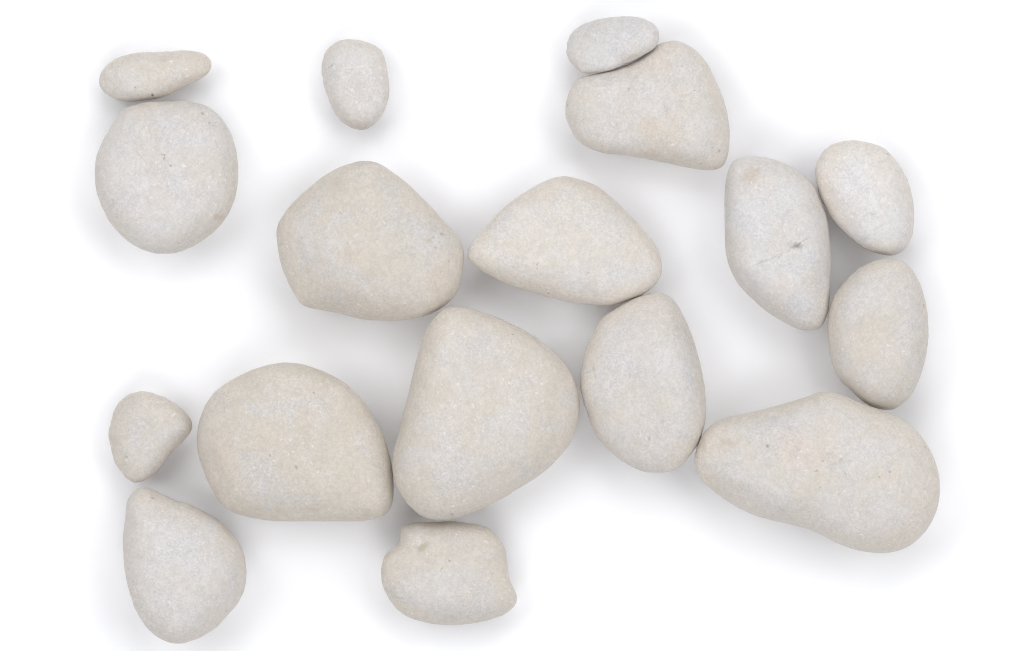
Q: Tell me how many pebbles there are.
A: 17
